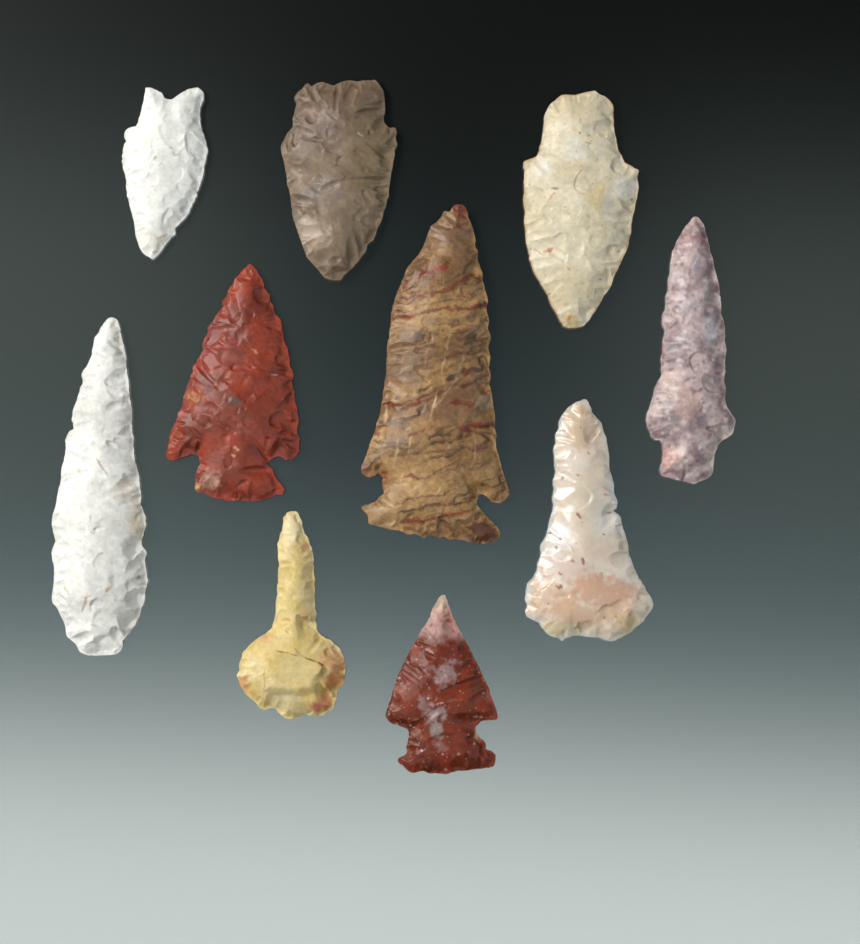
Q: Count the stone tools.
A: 10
